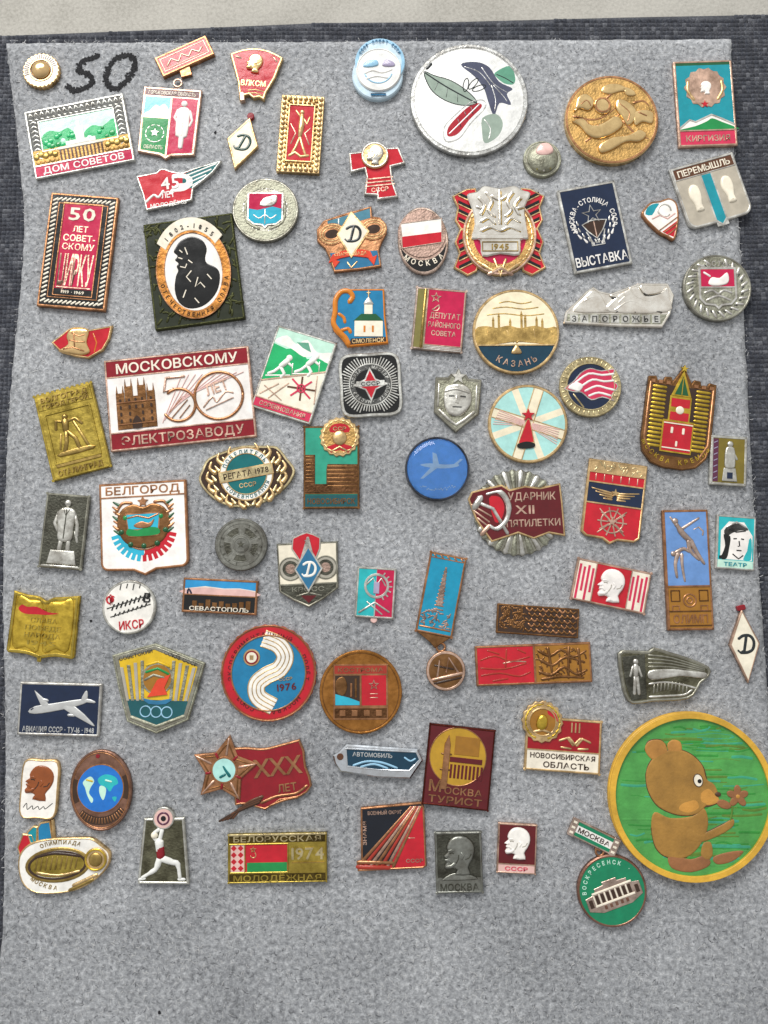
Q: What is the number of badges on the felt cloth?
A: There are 76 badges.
